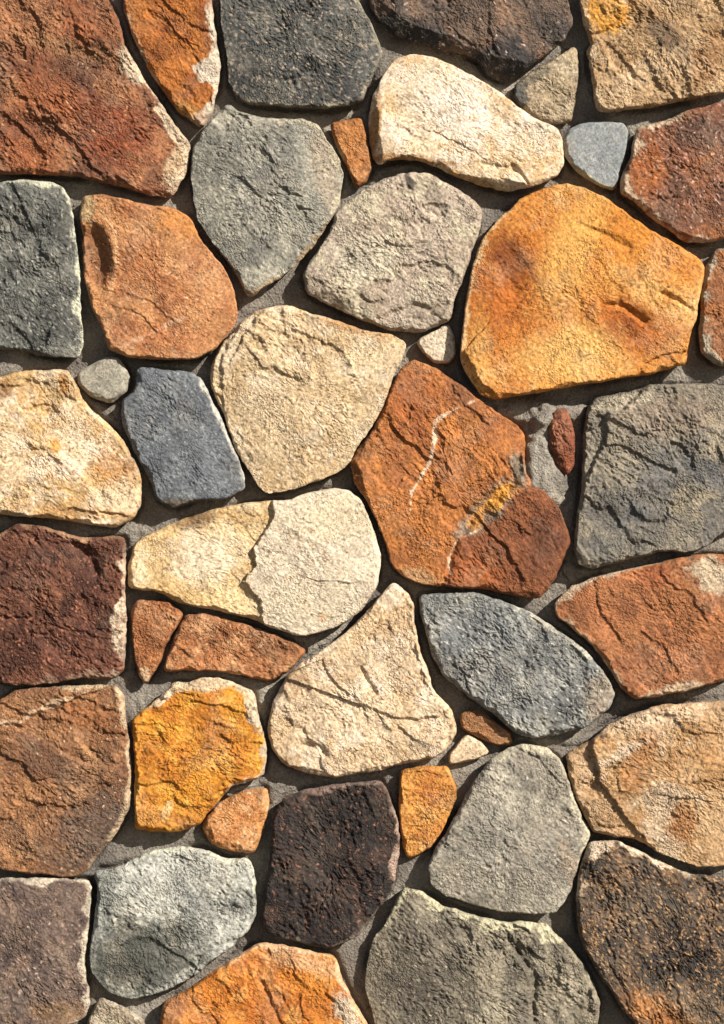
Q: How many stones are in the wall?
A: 46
